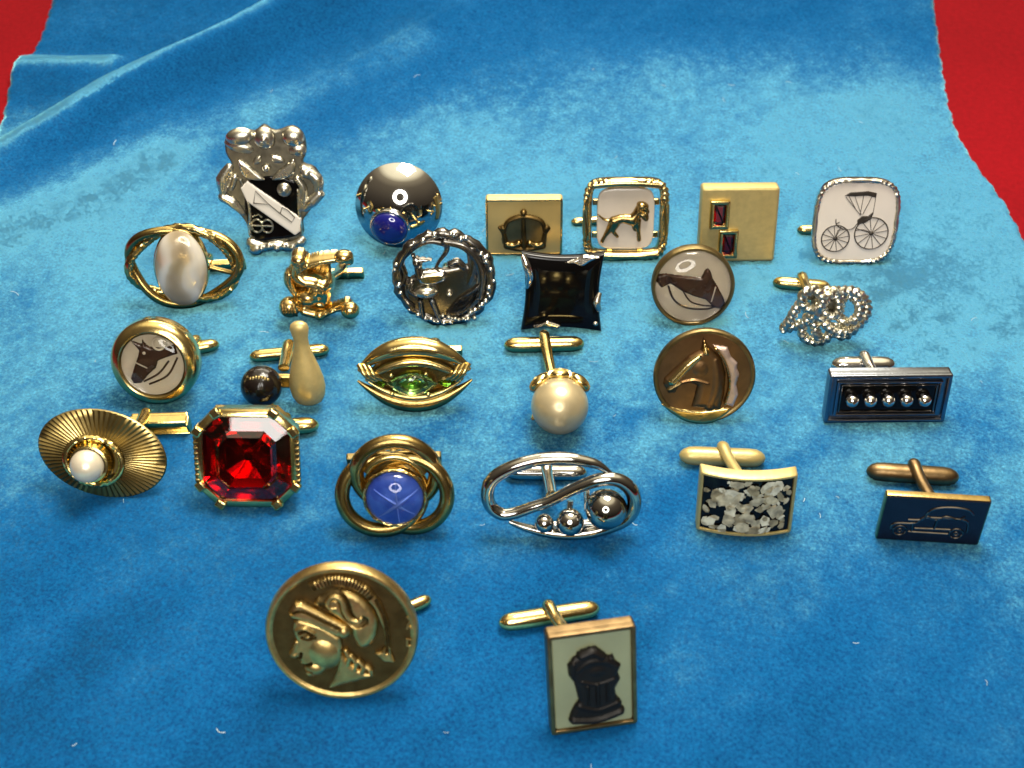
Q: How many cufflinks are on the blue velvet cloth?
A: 26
